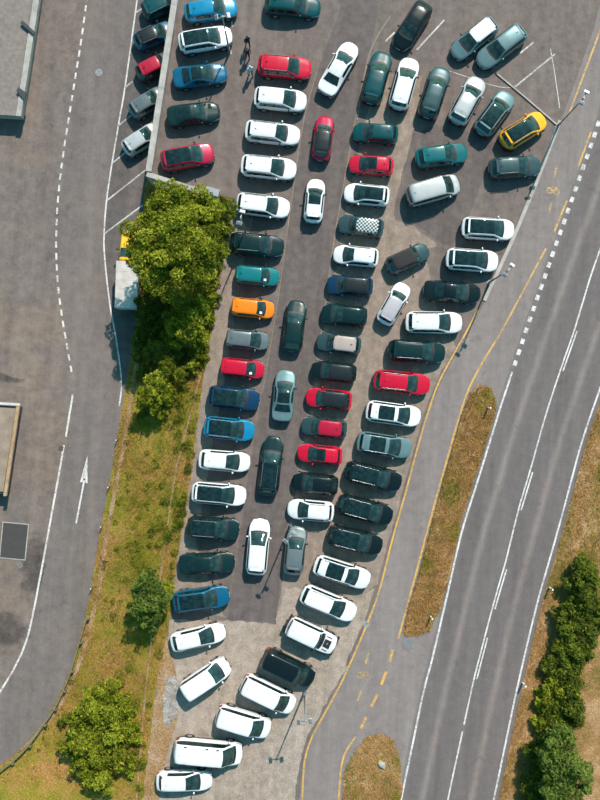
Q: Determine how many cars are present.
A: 85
